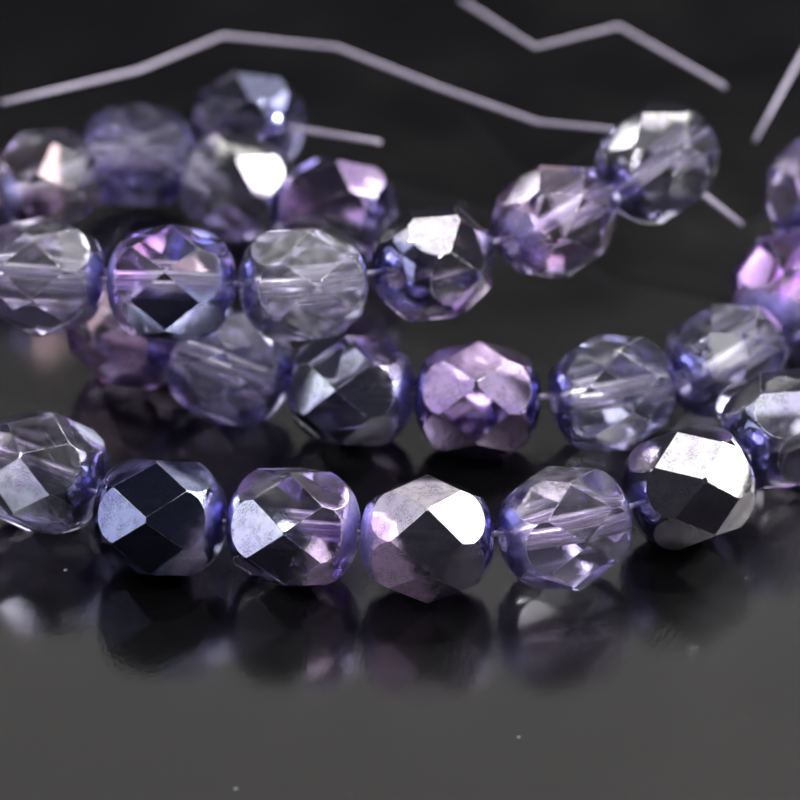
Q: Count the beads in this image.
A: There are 26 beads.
